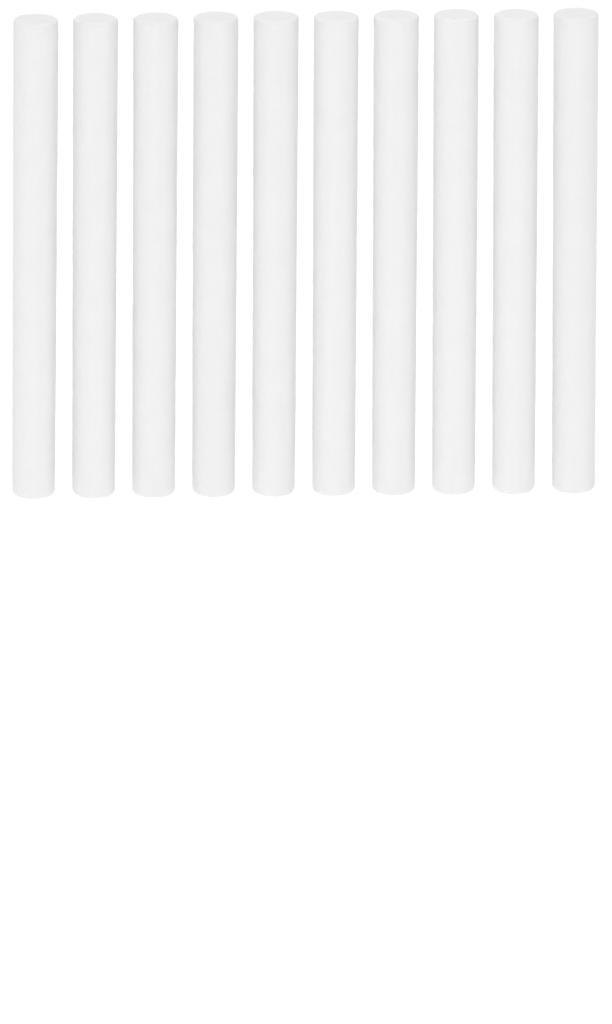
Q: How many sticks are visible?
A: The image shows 10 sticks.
